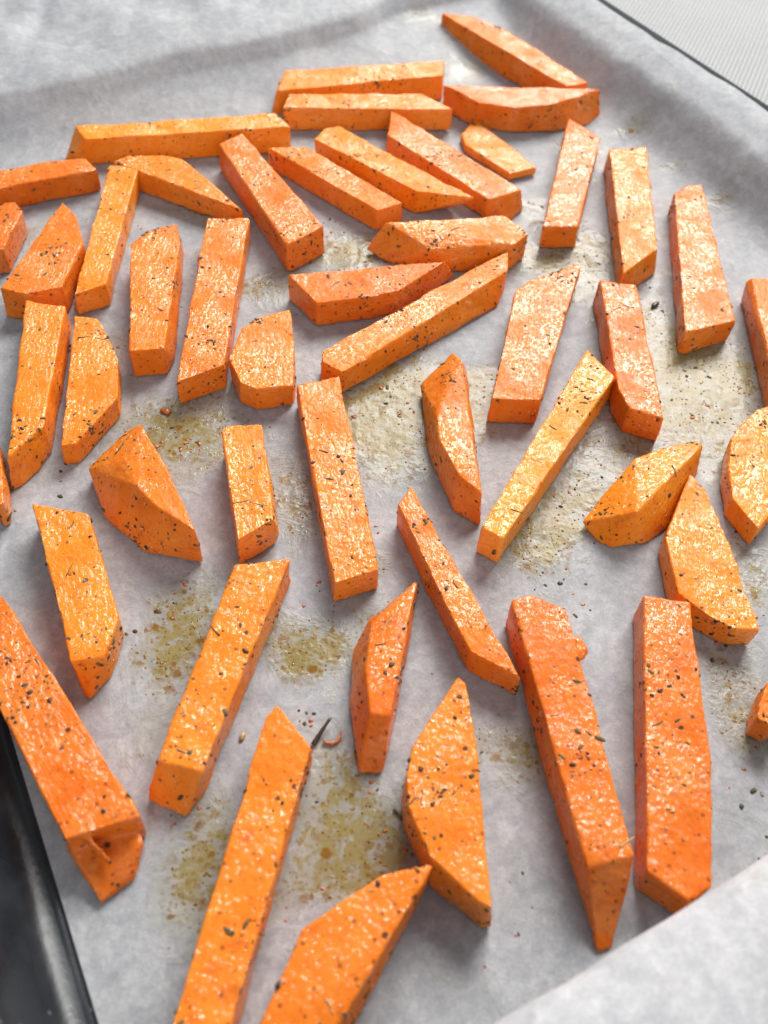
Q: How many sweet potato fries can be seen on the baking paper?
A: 49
